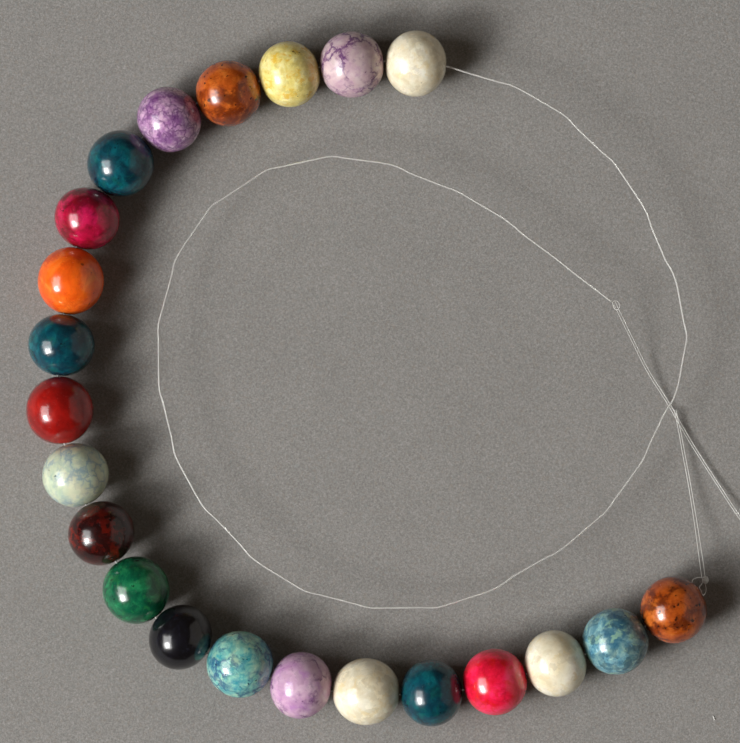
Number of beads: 22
